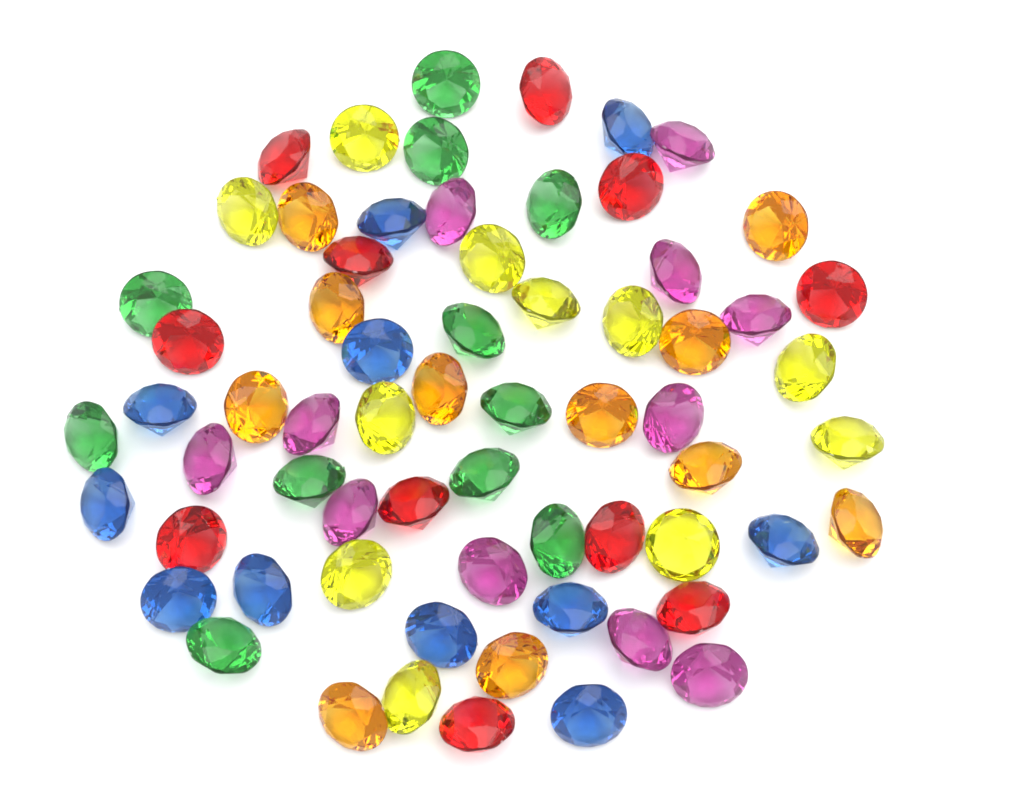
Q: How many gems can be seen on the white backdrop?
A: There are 66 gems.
